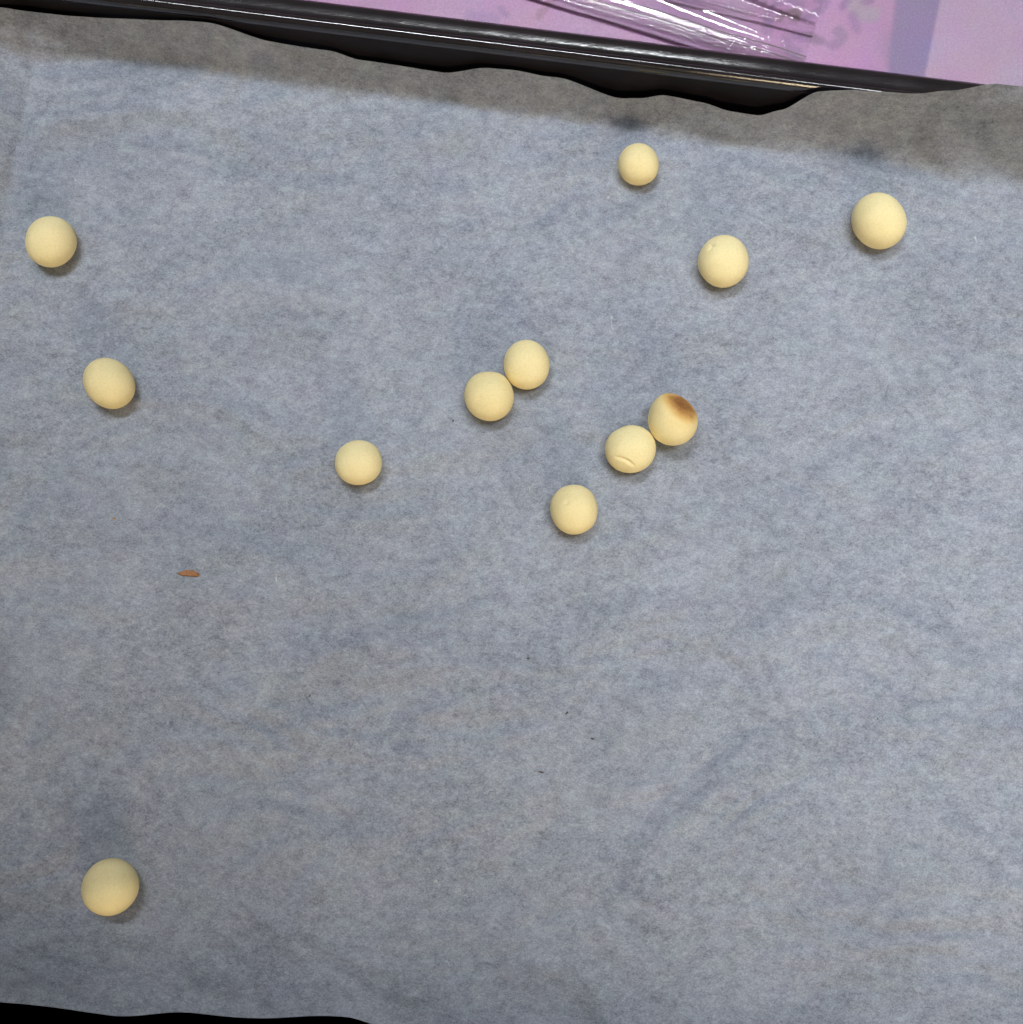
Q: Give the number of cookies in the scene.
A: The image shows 12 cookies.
